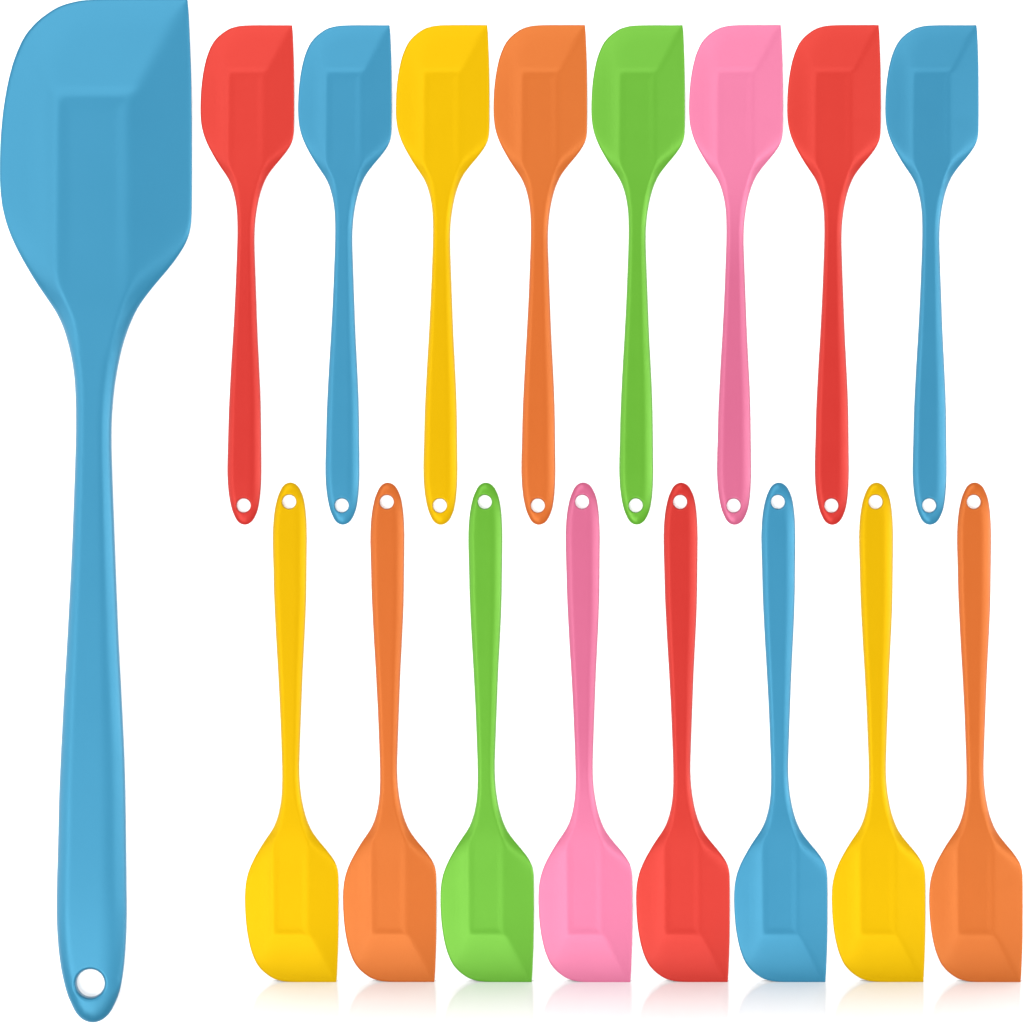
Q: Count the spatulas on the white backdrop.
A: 17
